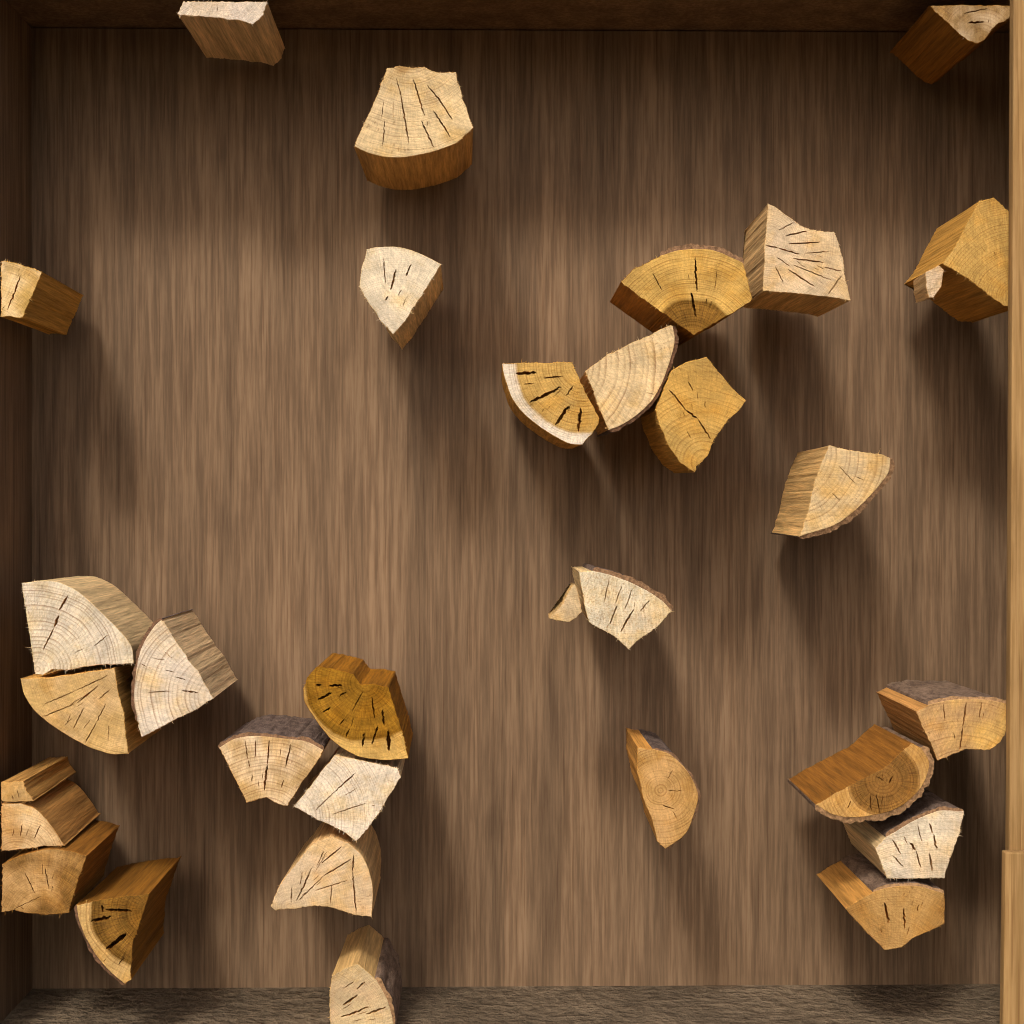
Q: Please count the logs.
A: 32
